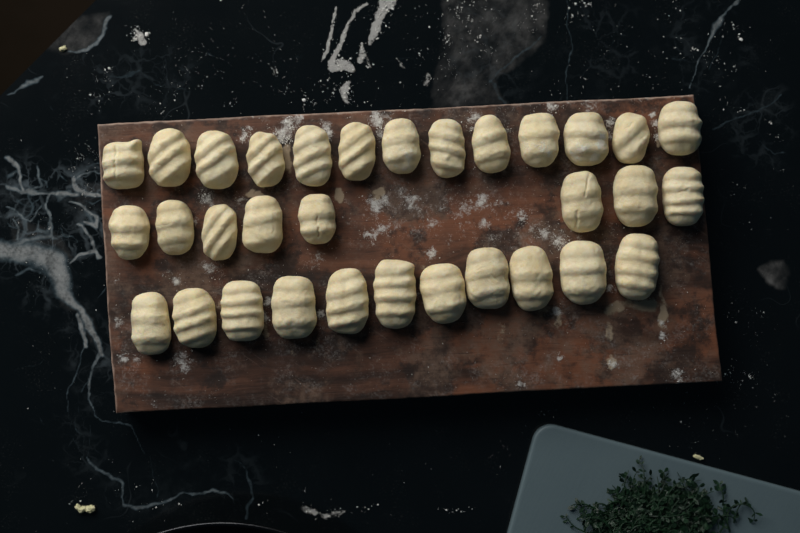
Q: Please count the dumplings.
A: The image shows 32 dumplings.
